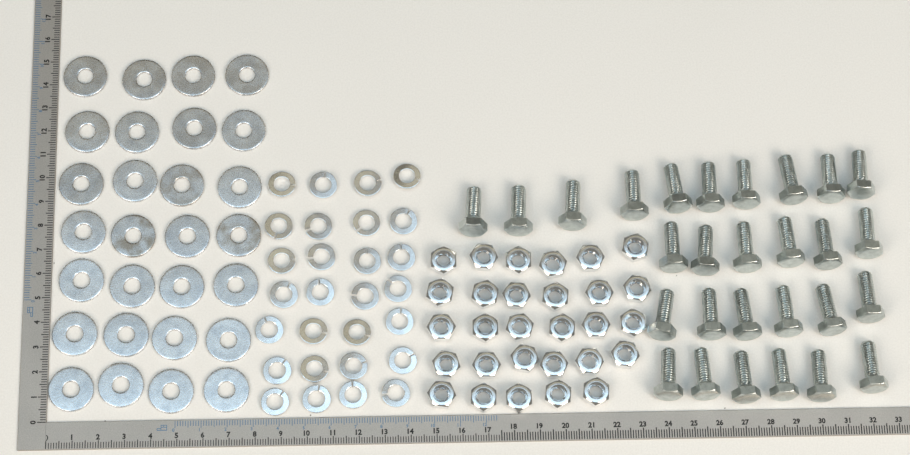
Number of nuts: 29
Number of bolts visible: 28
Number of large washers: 28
